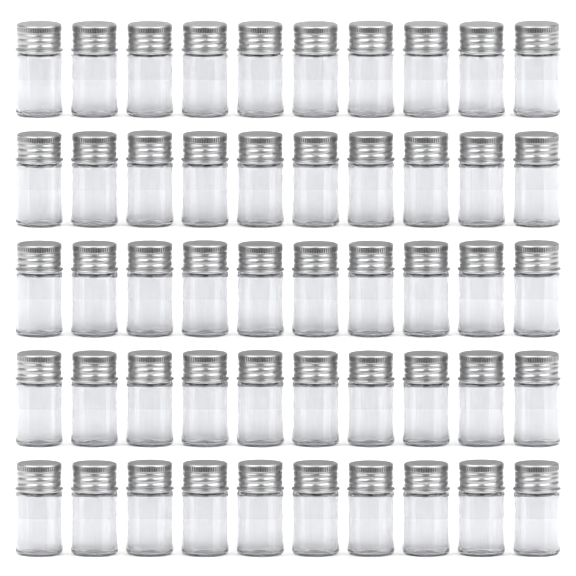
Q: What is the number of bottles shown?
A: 50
